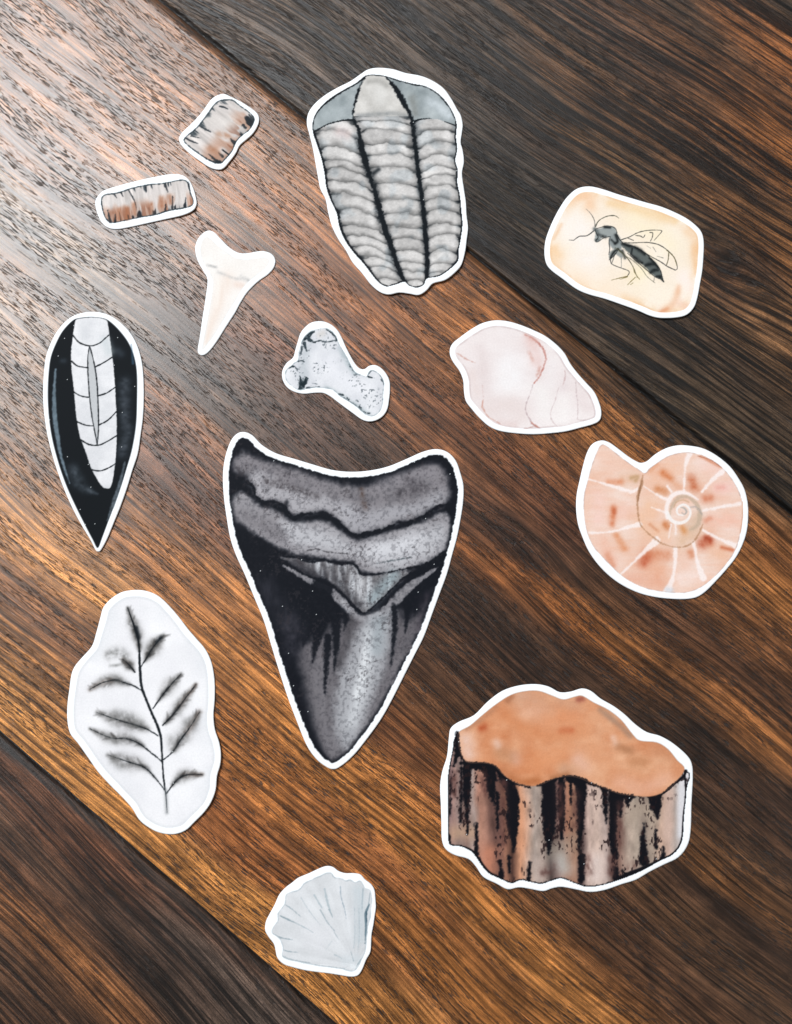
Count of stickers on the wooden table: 13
